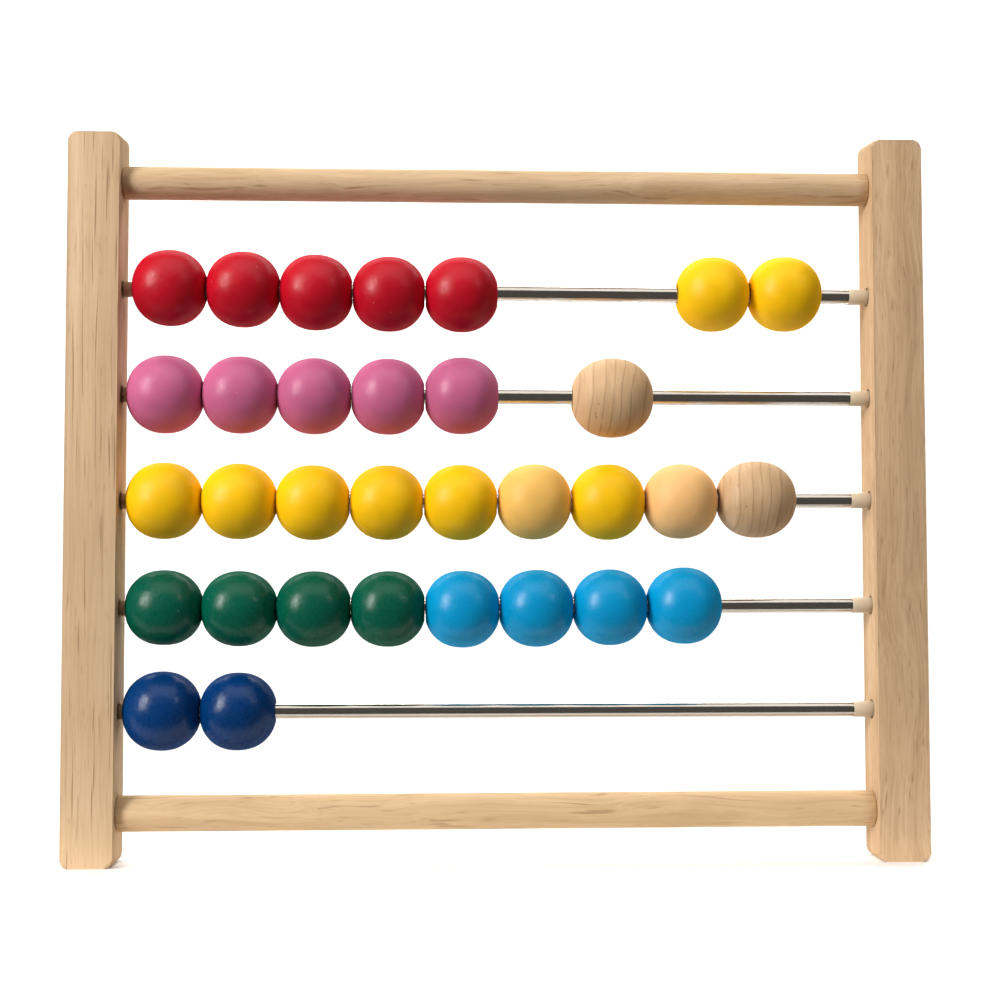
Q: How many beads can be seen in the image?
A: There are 32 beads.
